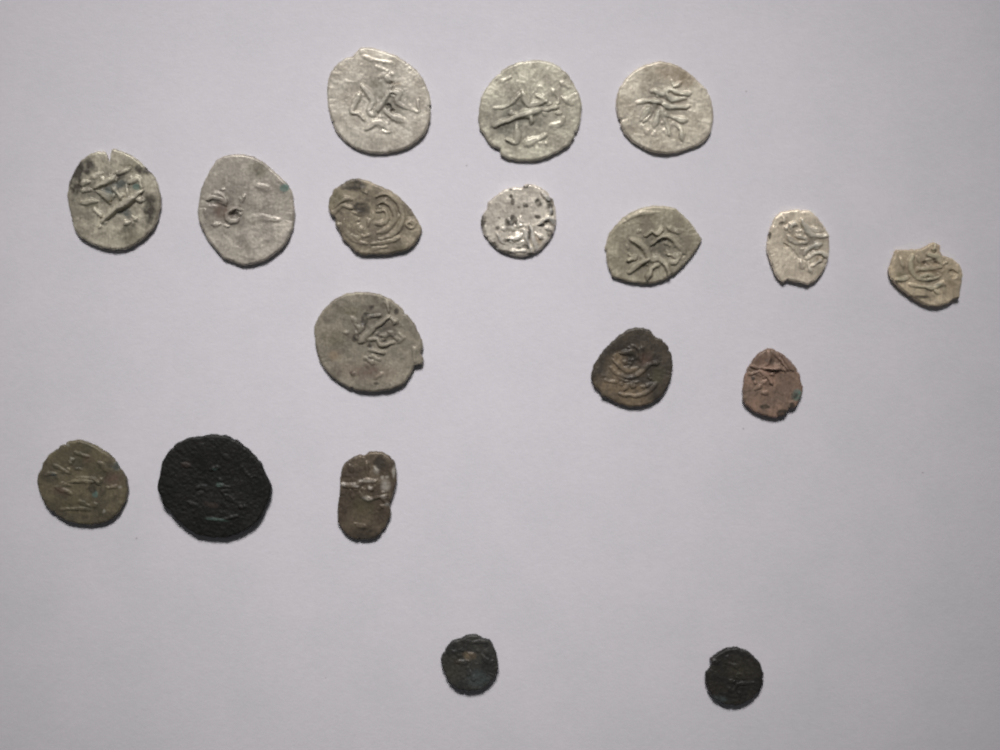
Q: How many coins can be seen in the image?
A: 18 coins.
